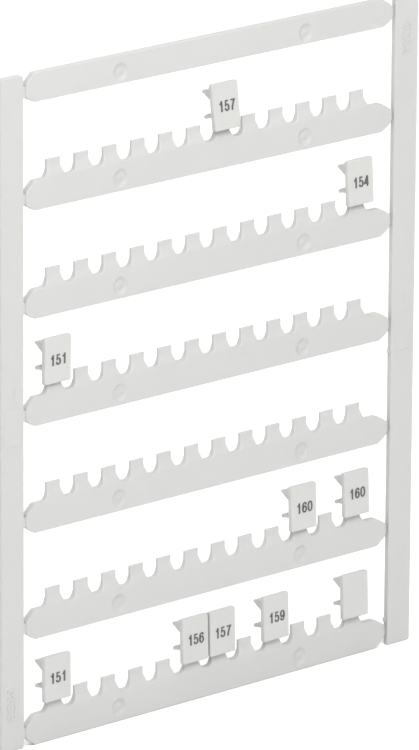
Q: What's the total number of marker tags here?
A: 10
